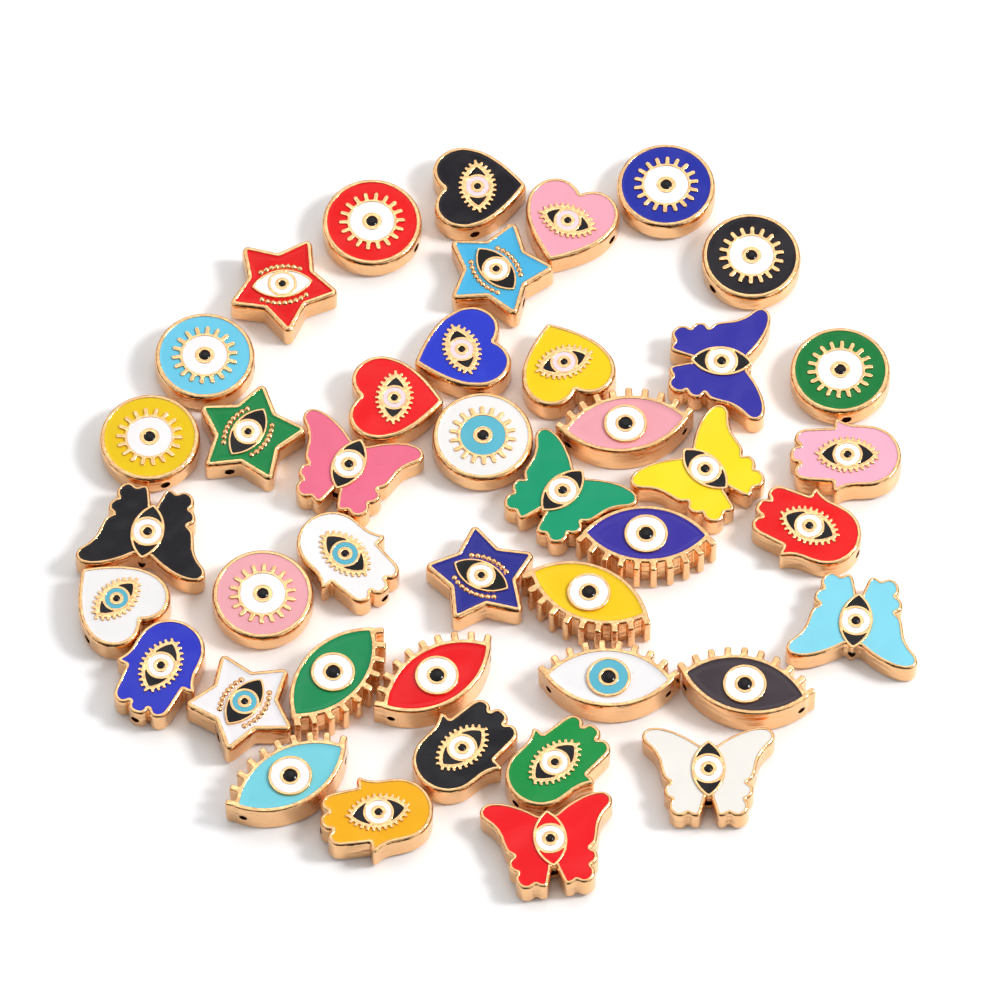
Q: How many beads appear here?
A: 42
